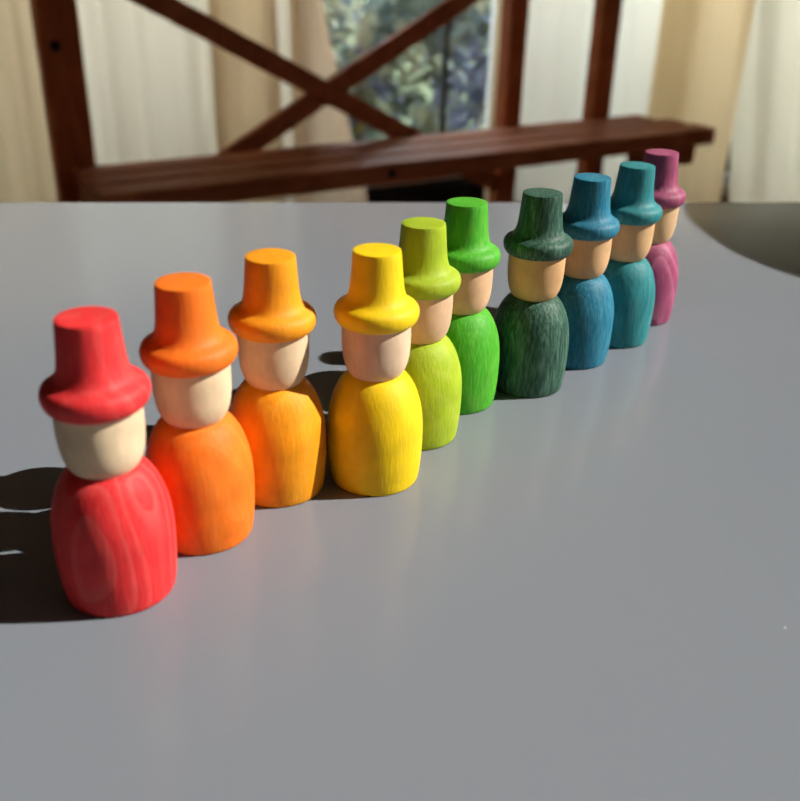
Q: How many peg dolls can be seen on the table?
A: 10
